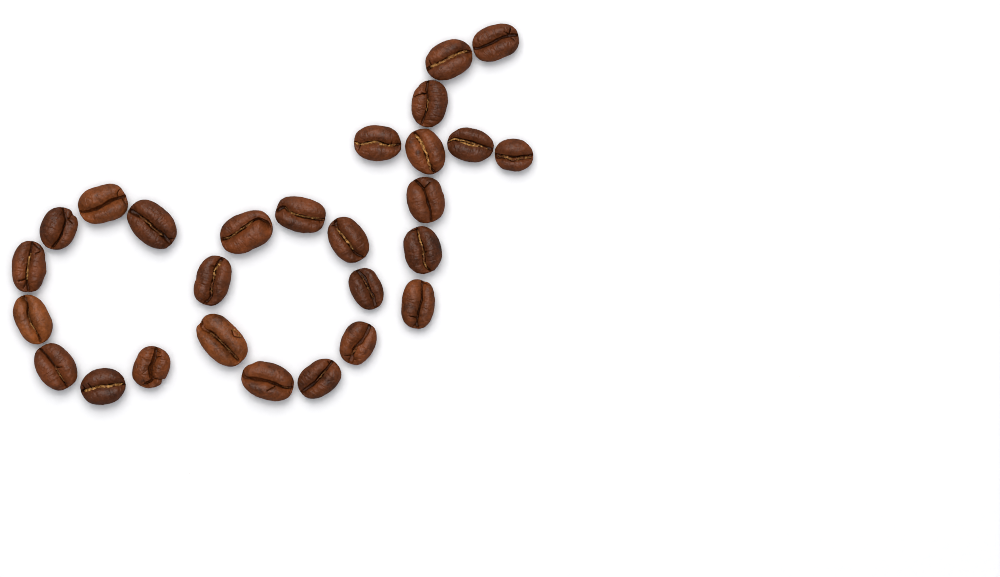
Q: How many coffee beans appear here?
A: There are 27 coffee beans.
